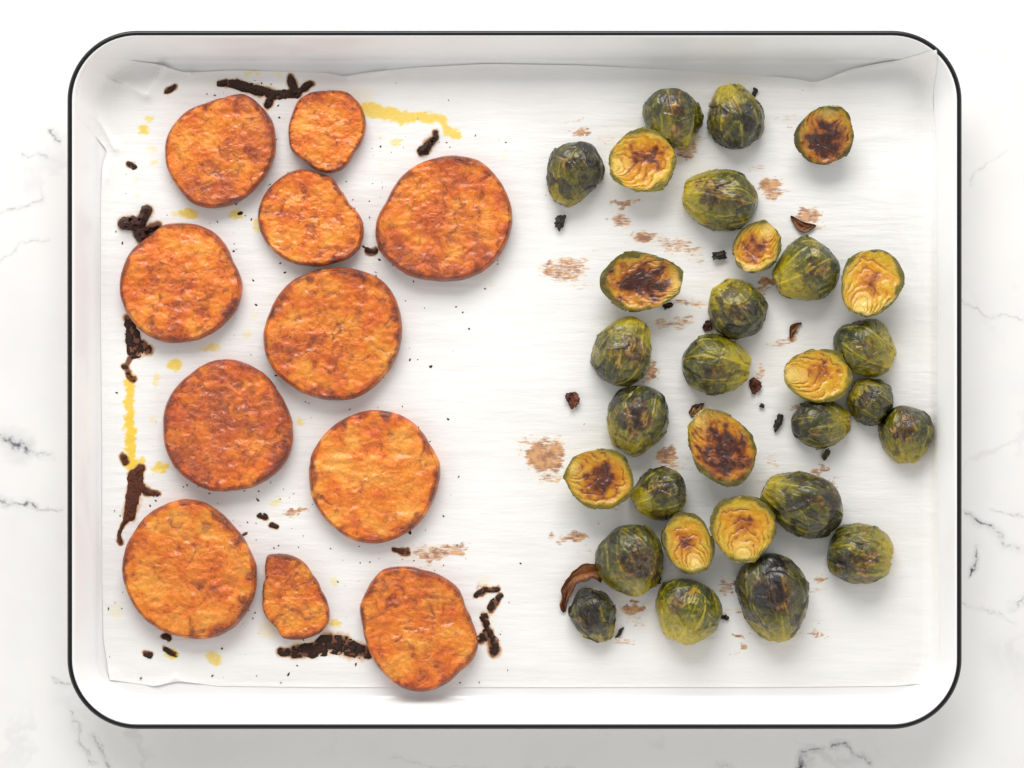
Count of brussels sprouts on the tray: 30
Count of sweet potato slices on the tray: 11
